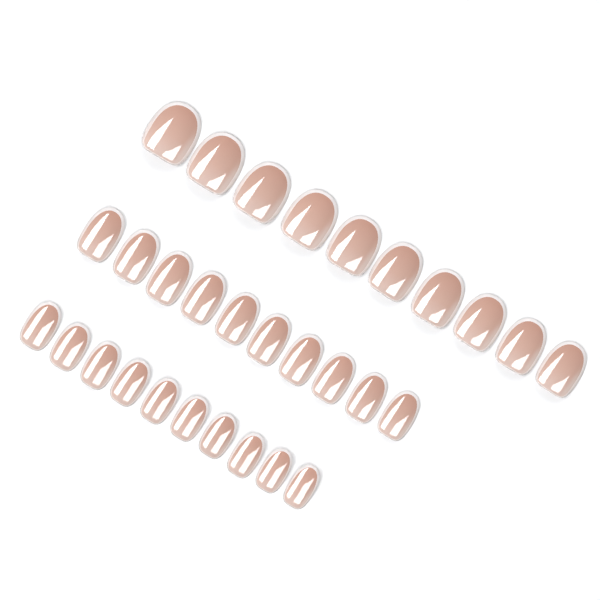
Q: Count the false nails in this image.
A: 30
